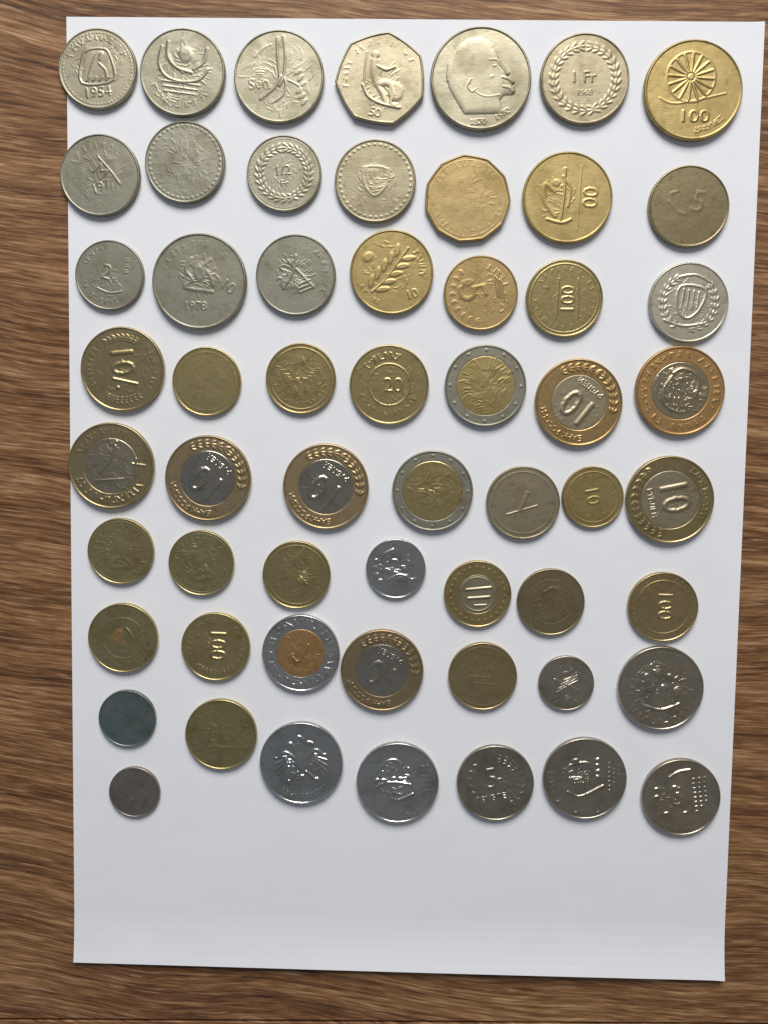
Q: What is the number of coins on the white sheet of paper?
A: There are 57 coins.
